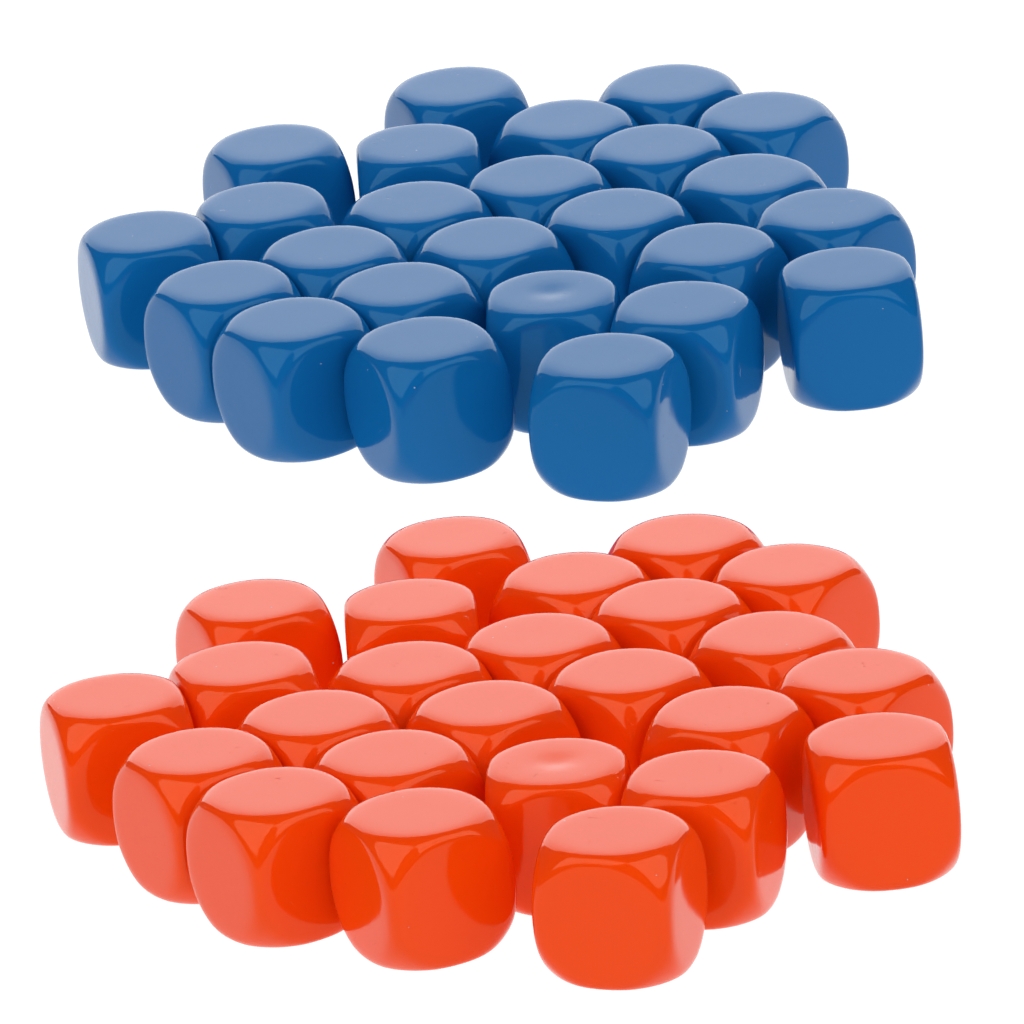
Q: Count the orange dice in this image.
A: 25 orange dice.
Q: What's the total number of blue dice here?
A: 25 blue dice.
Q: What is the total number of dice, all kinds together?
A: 50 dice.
